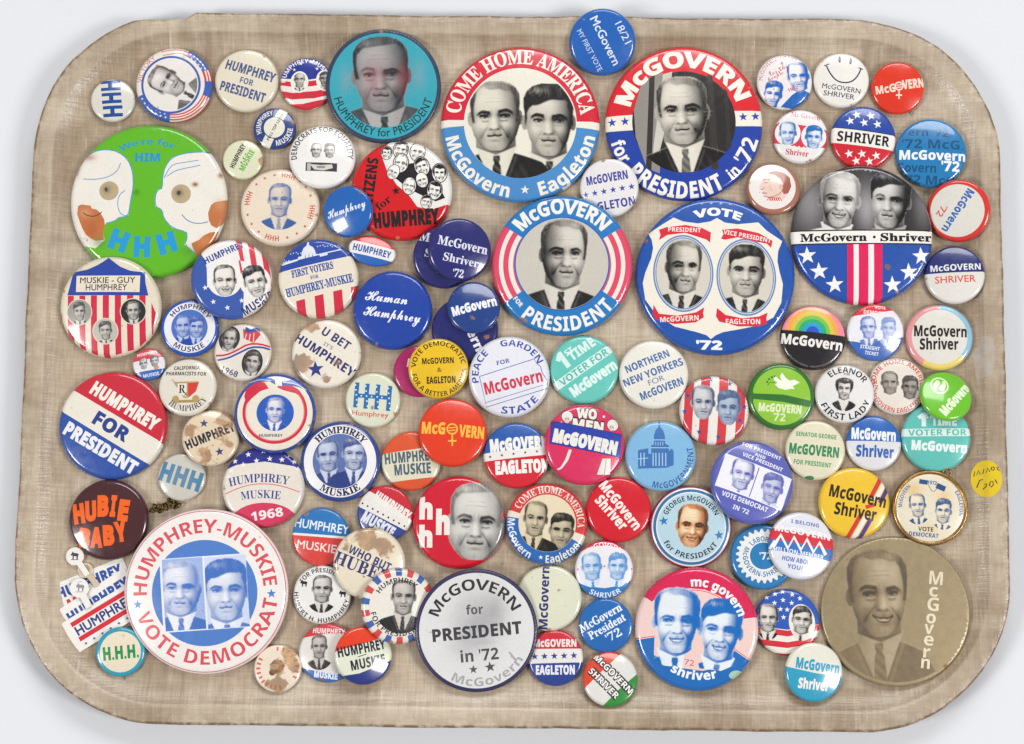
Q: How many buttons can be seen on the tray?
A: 100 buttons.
